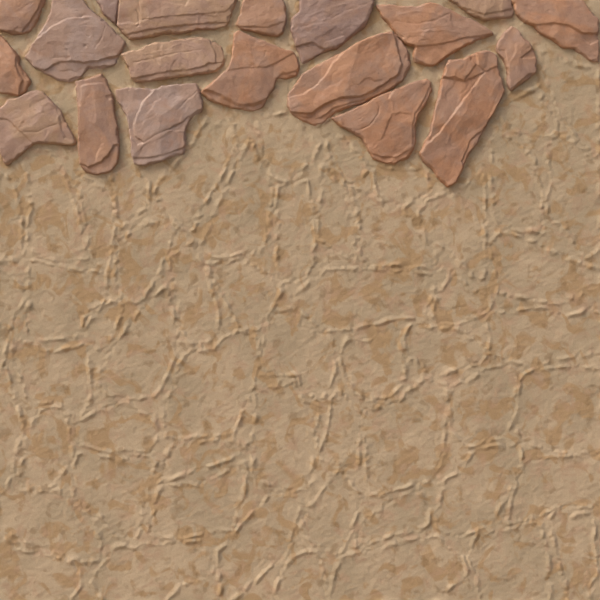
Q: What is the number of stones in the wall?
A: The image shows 19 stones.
